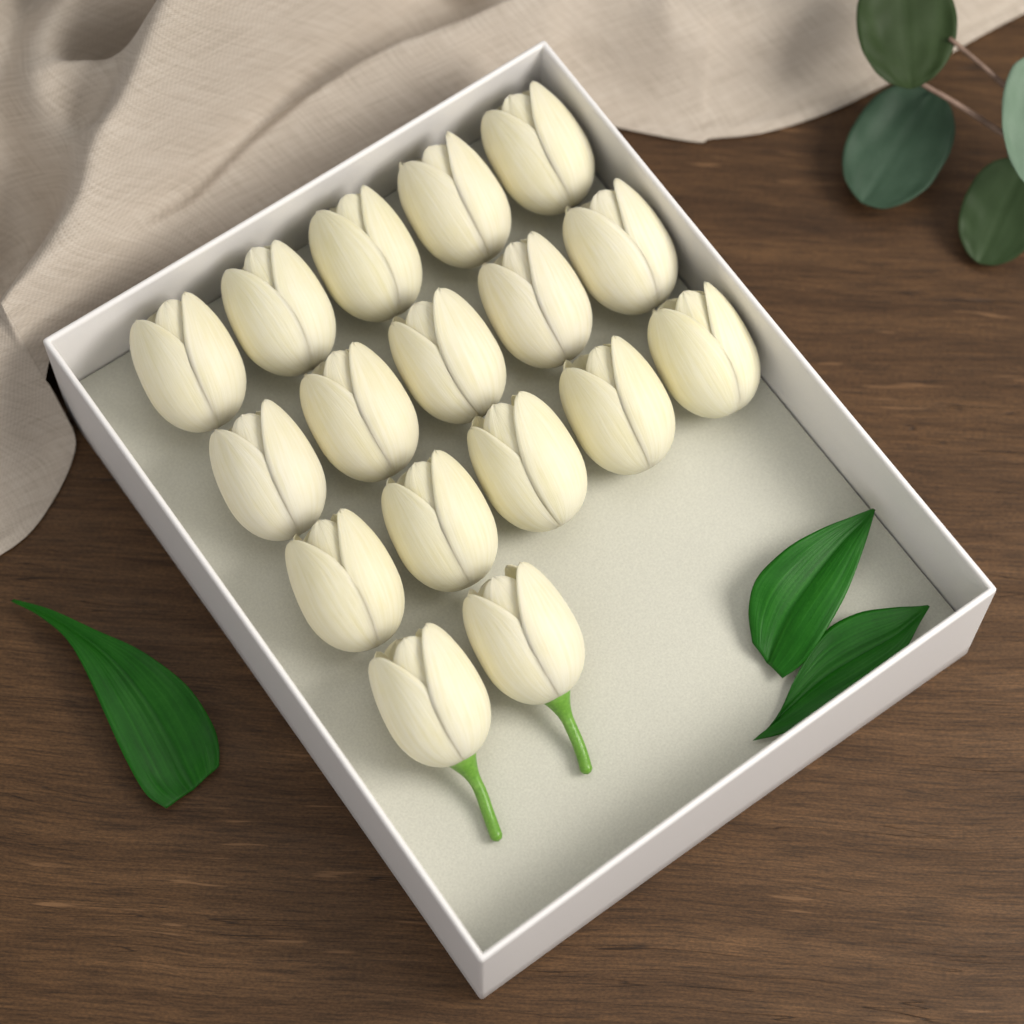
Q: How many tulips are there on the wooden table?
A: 17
